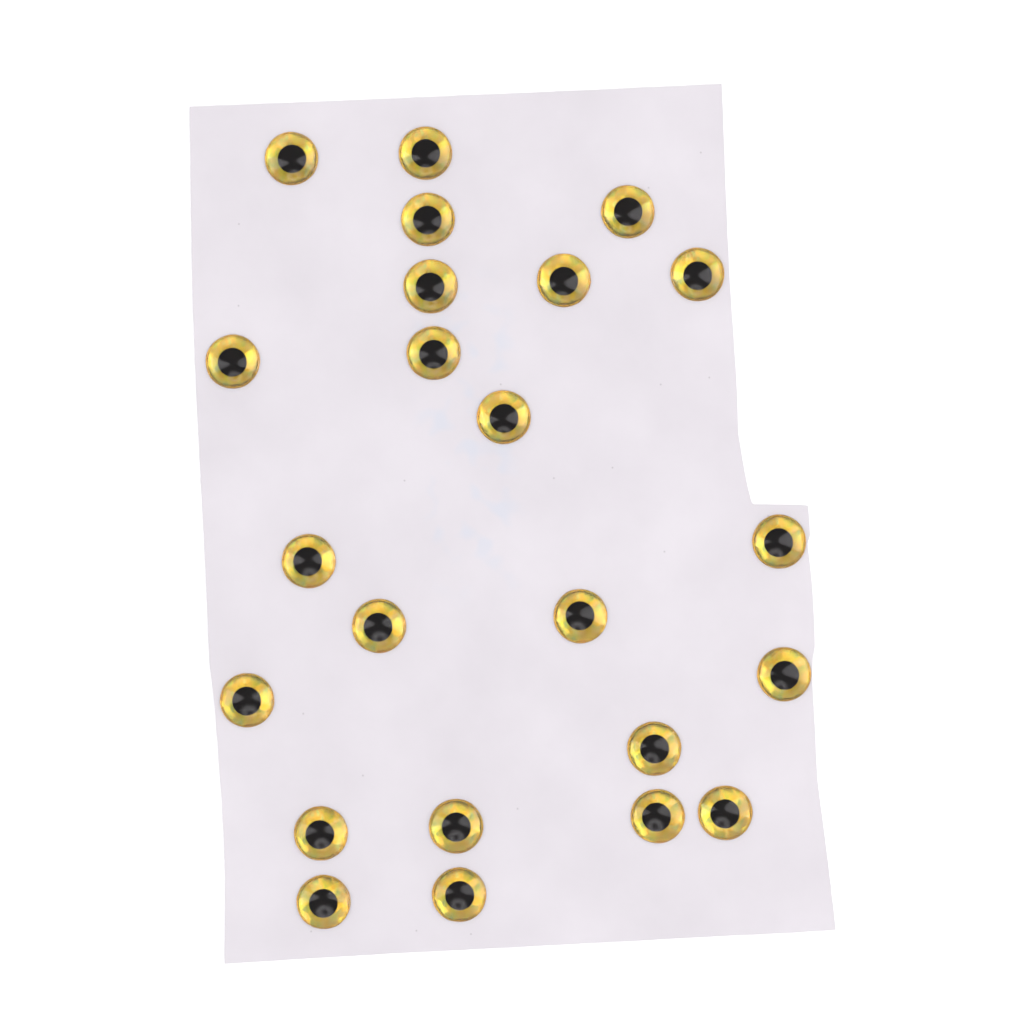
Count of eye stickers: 23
